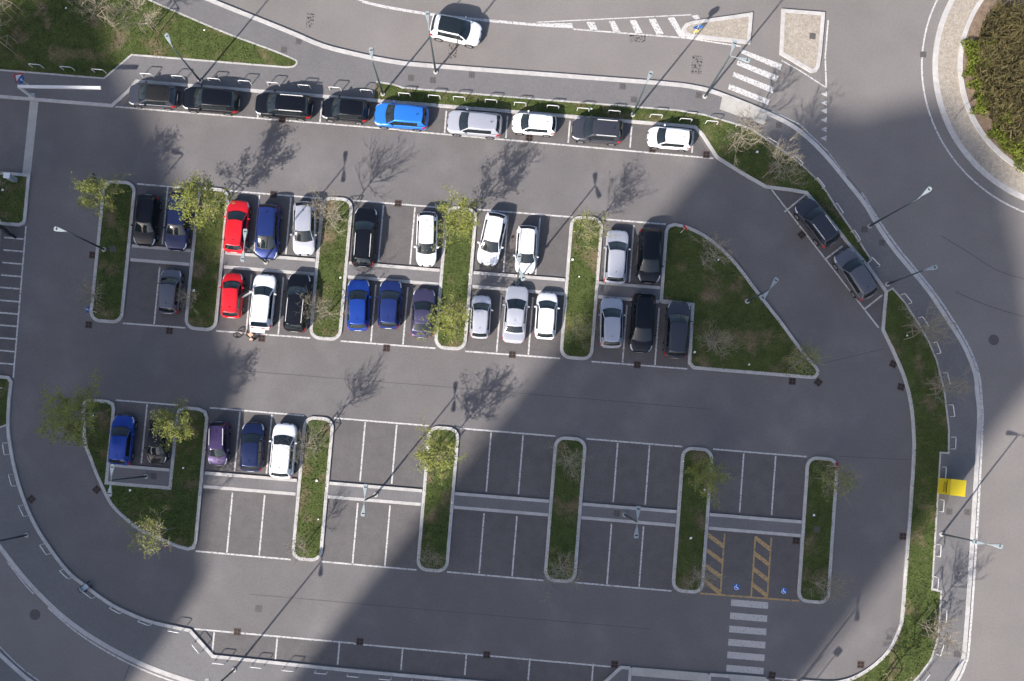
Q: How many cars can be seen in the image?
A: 41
